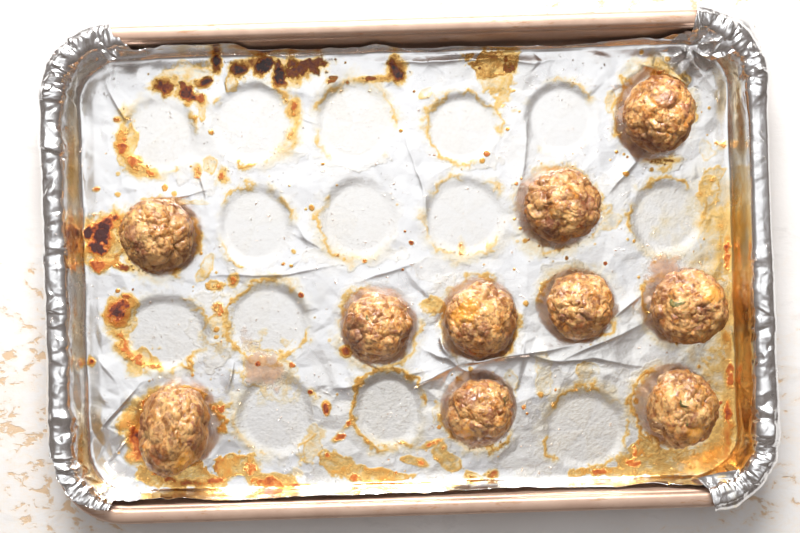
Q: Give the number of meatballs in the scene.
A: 10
